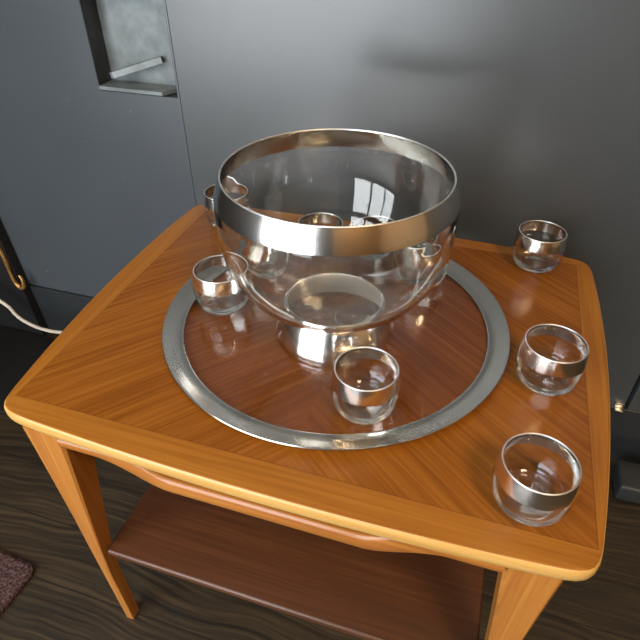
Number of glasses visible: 10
